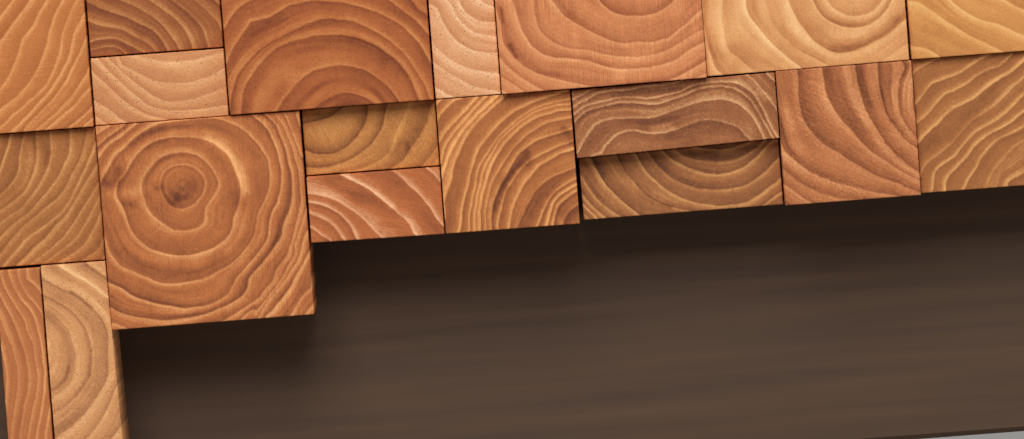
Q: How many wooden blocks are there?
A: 19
